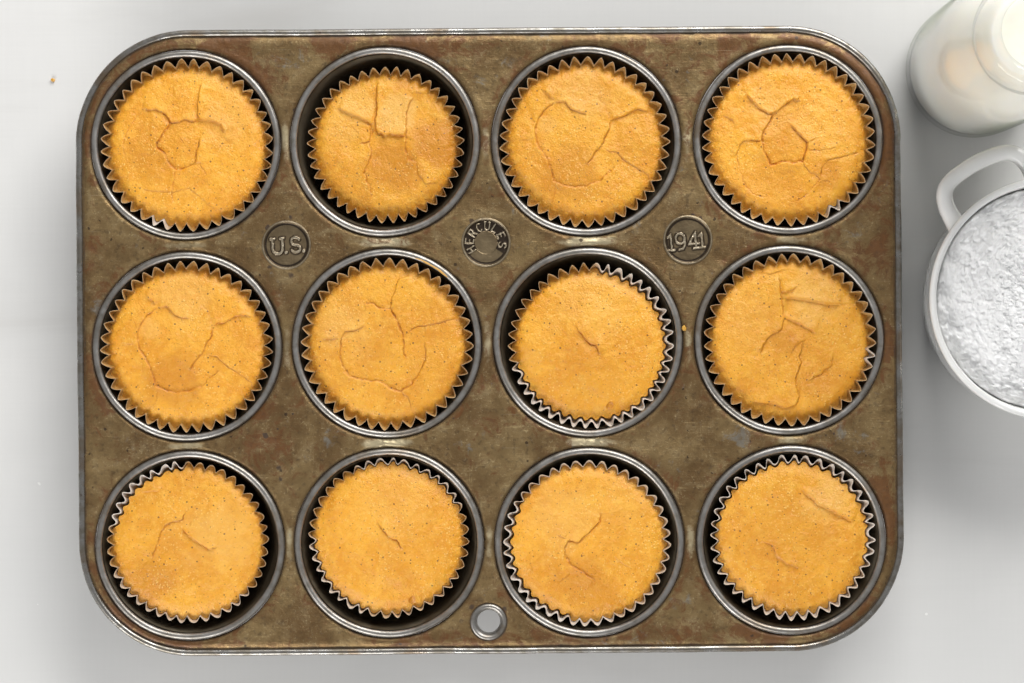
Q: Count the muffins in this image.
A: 12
